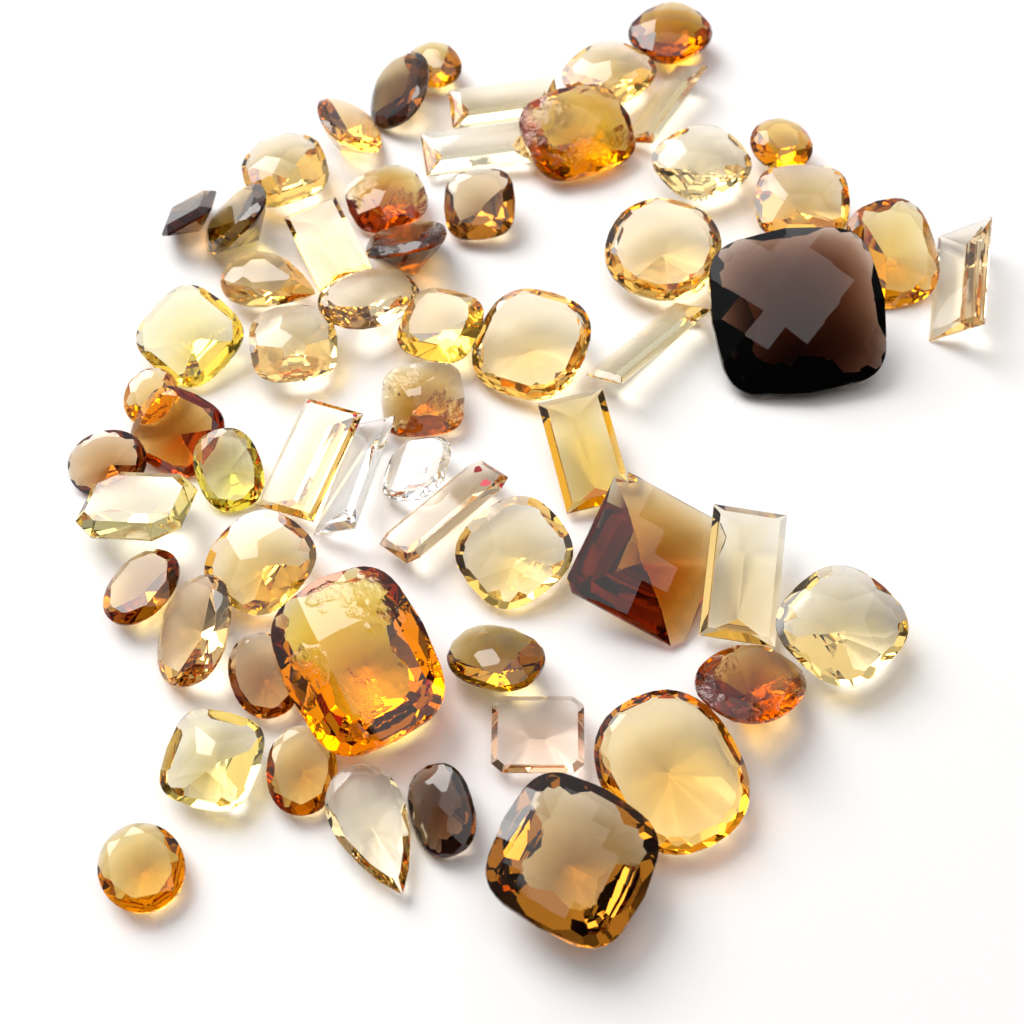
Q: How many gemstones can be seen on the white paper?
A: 60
